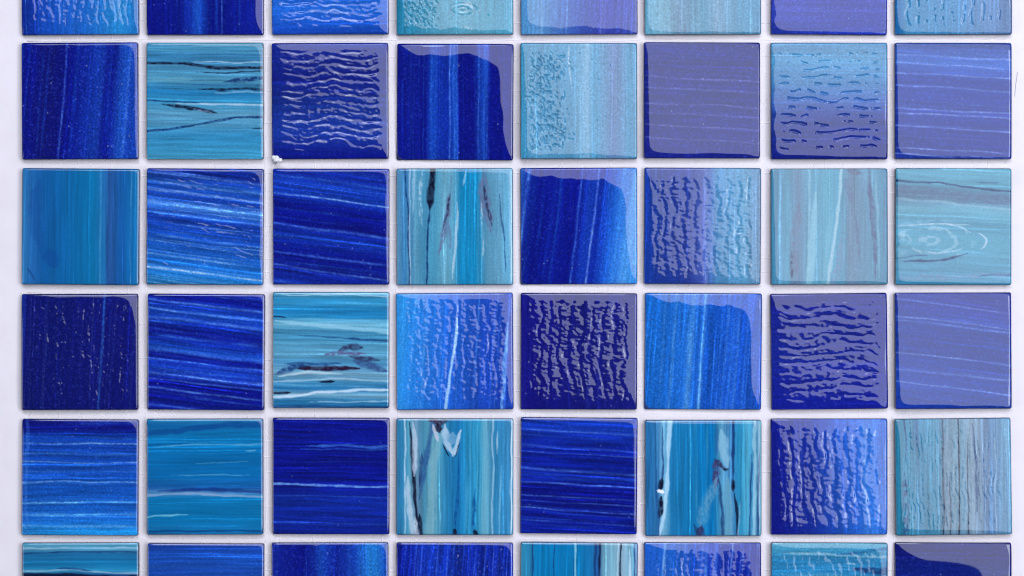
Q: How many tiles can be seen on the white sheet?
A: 48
